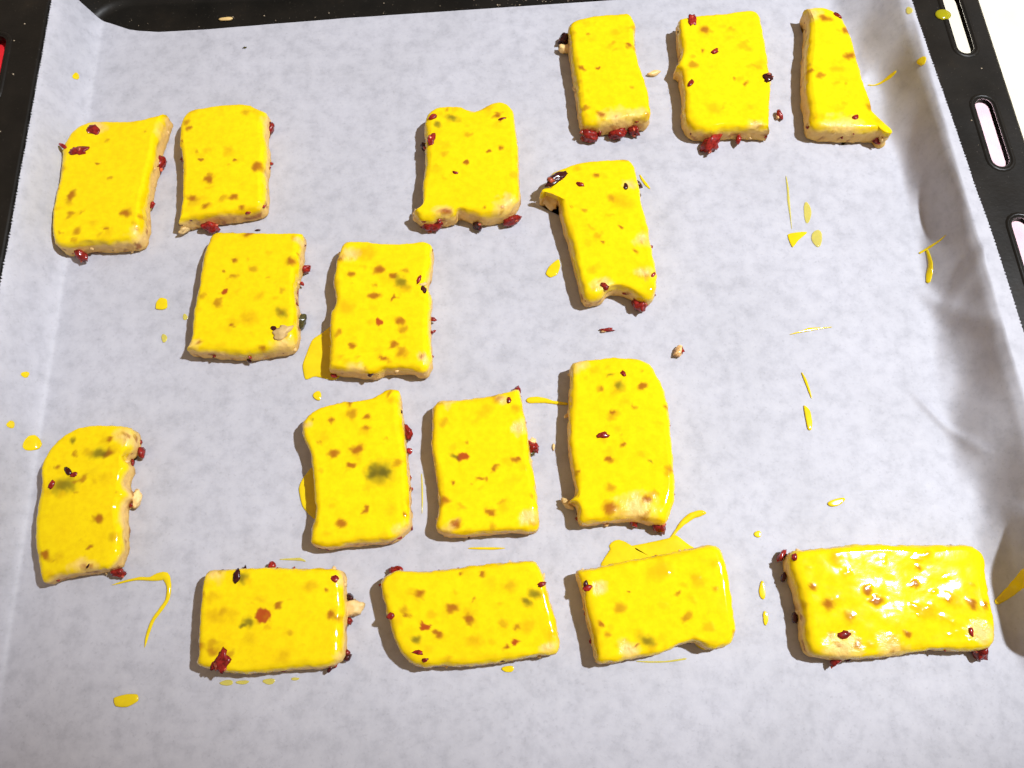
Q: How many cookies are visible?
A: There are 17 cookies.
